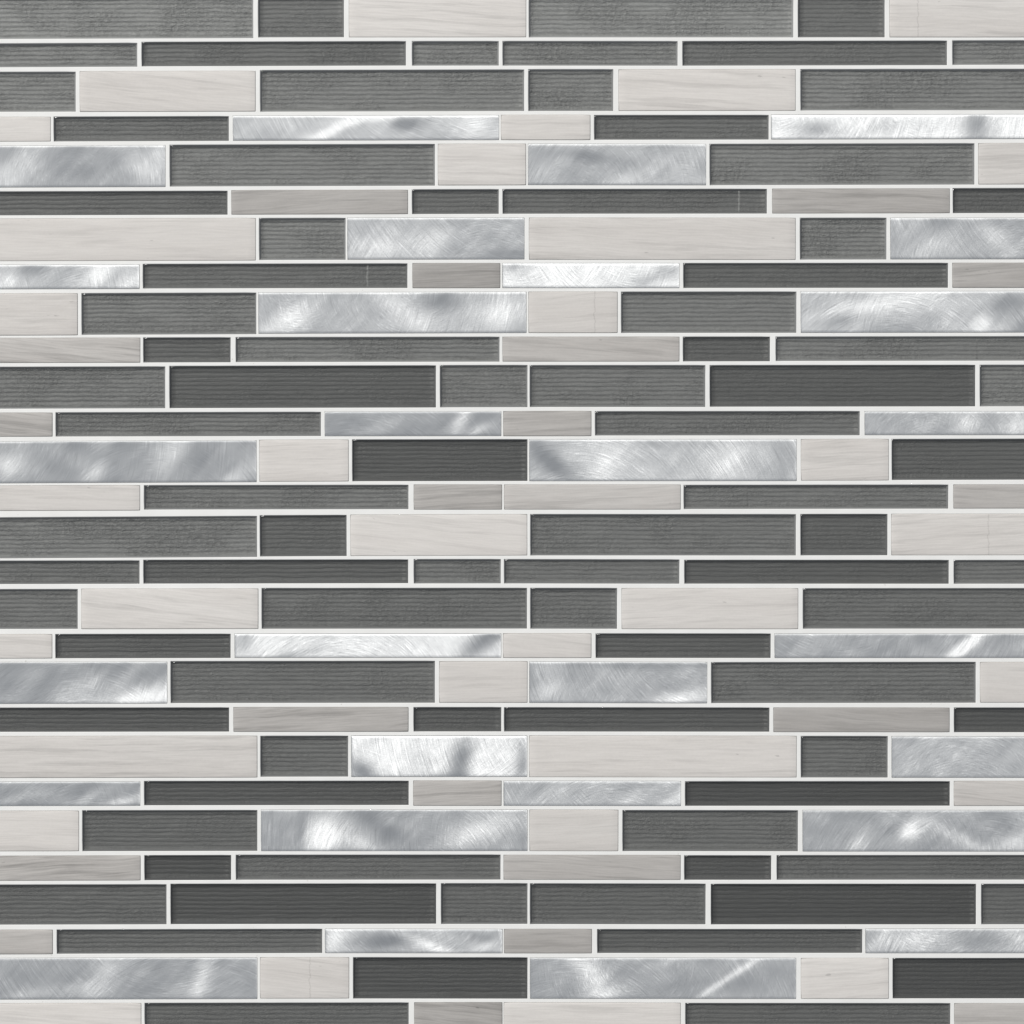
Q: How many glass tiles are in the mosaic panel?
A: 88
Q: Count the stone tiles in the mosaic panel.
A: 52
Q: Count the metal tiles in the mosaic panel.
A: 28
